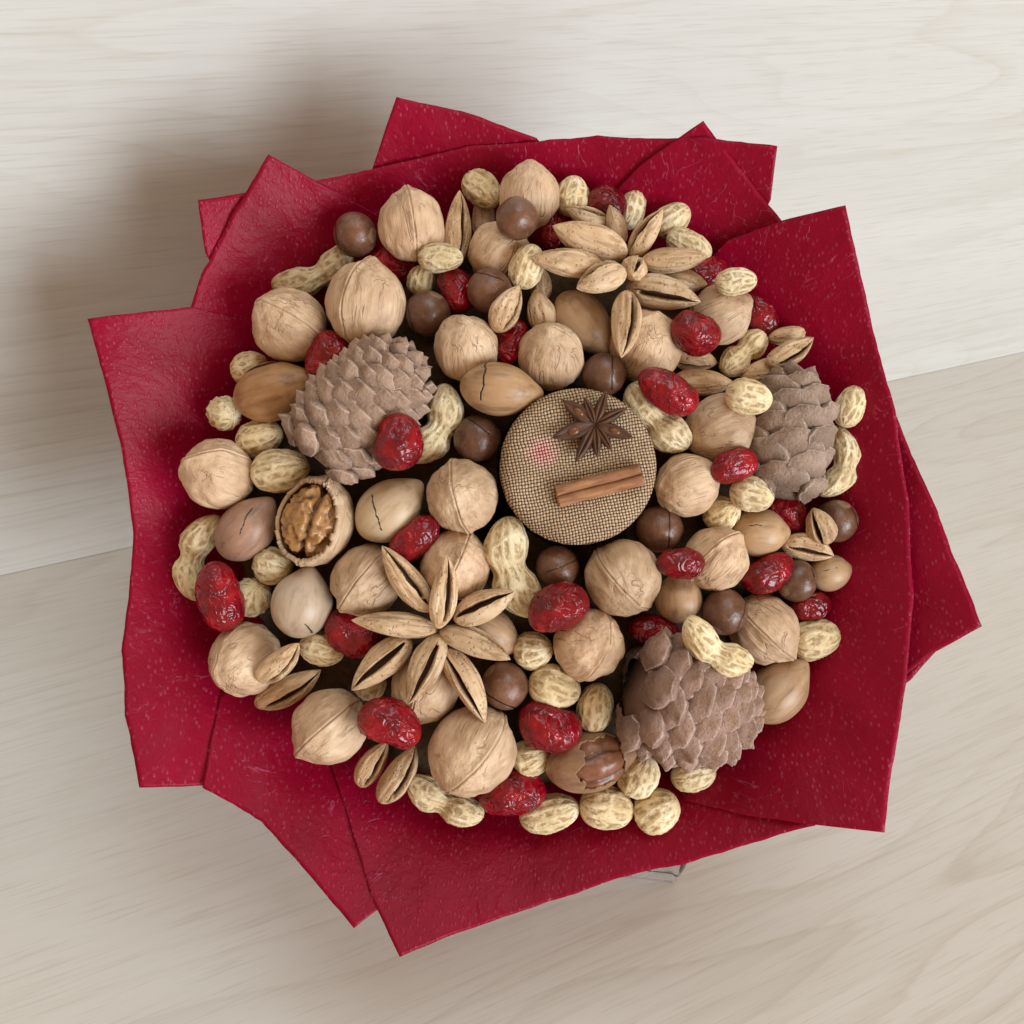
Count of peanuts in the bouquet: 40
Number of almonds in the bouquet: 35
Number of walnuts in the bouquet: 24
